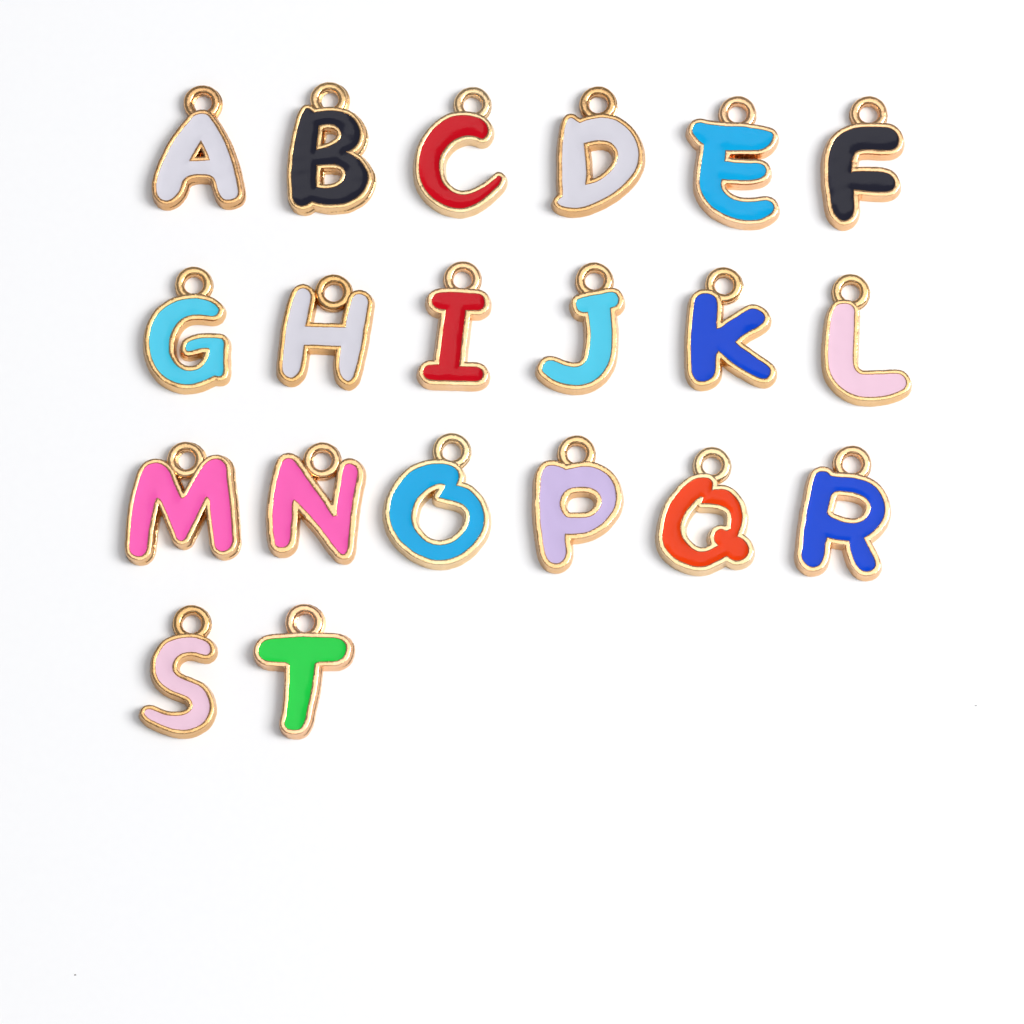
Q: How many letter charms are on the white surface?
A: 20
